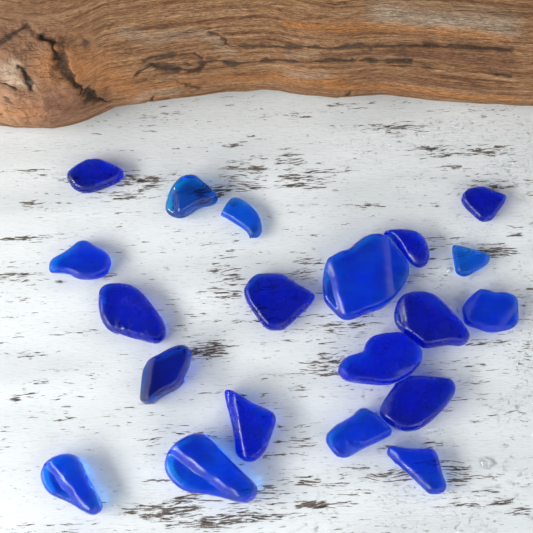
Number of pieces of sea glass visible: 20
